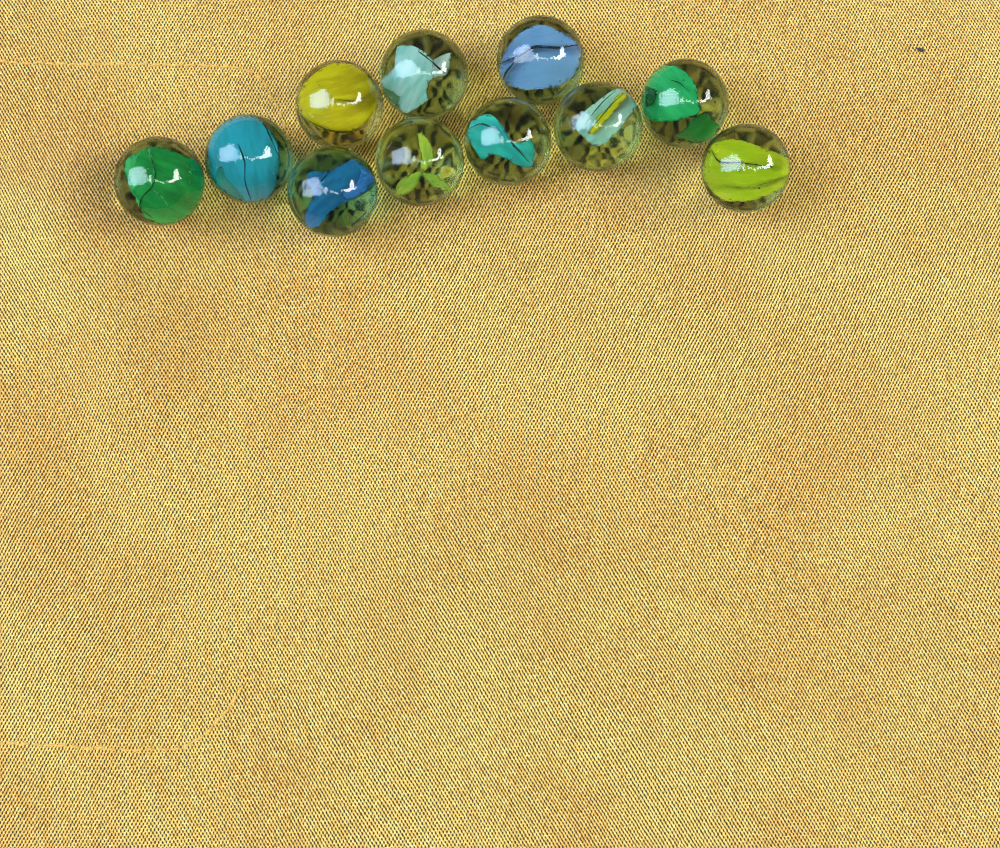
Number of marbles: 11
